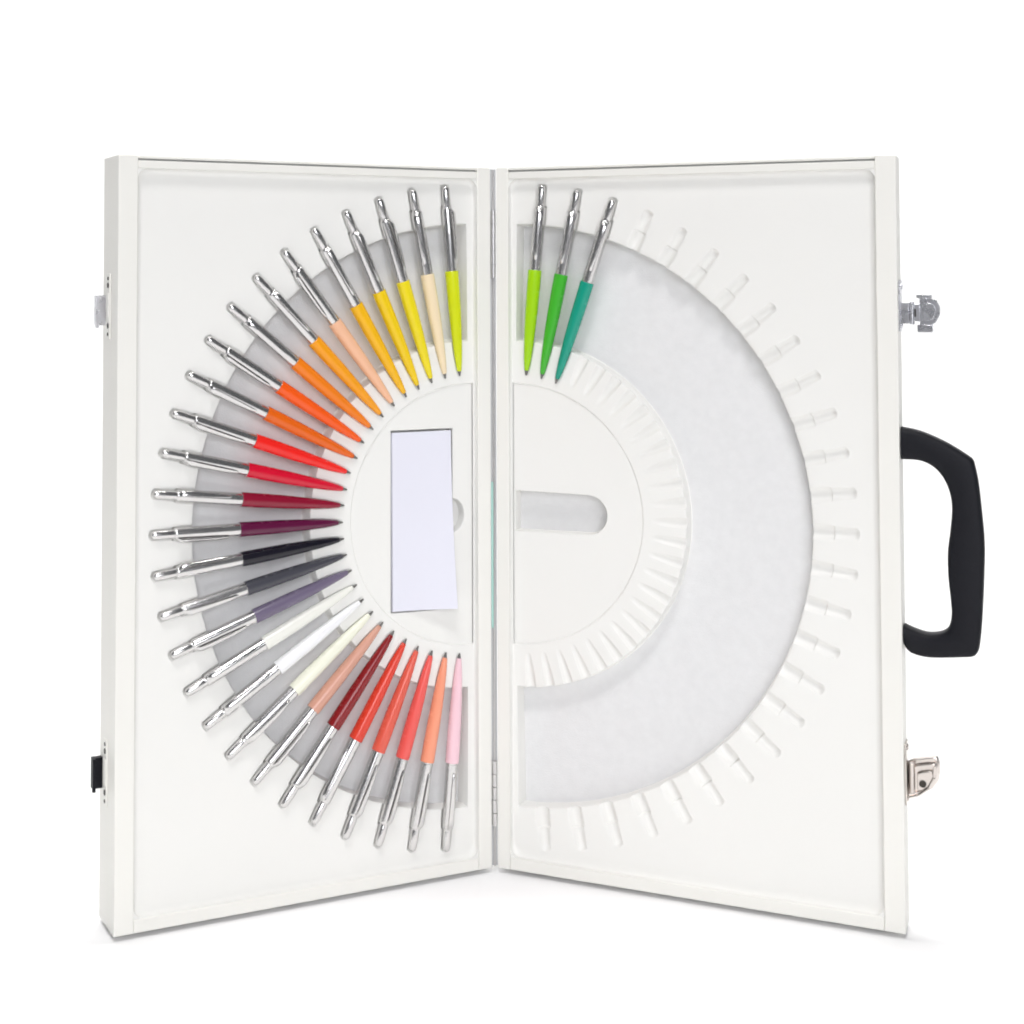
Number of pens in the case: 30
